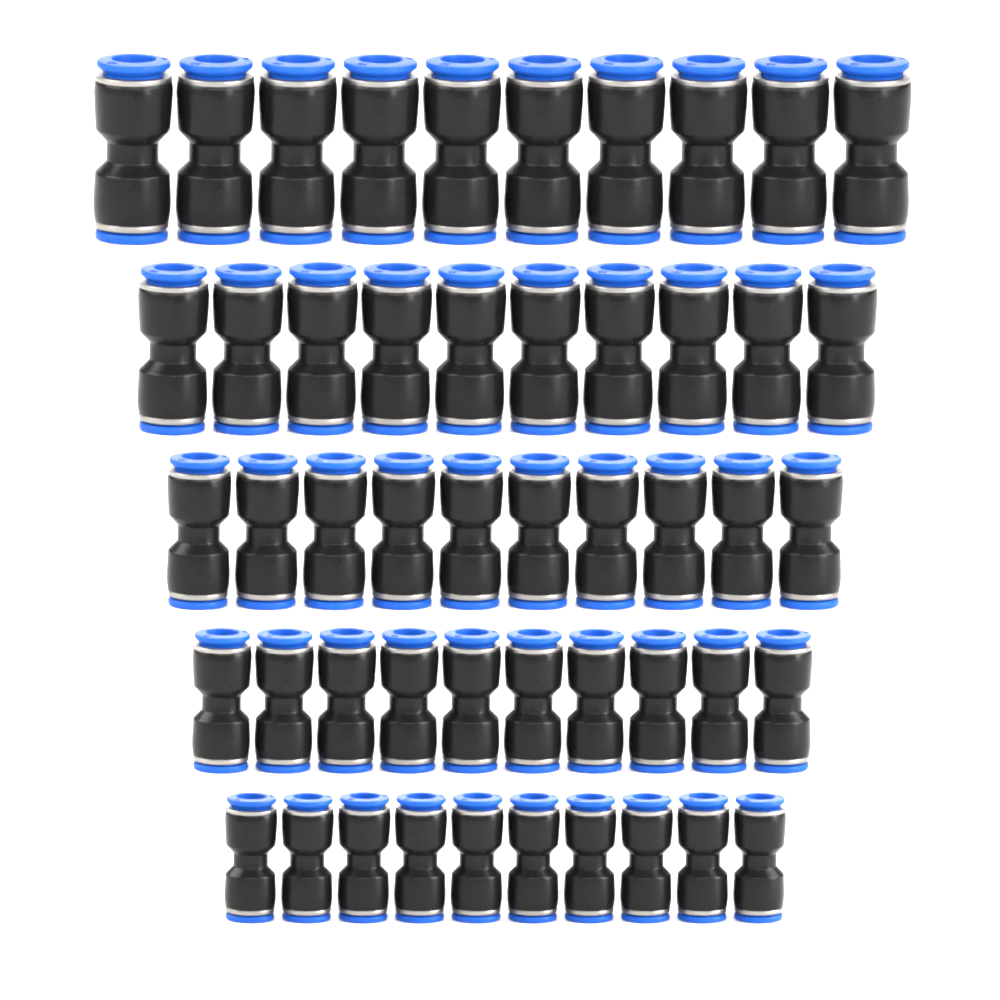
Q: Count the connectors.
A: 50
